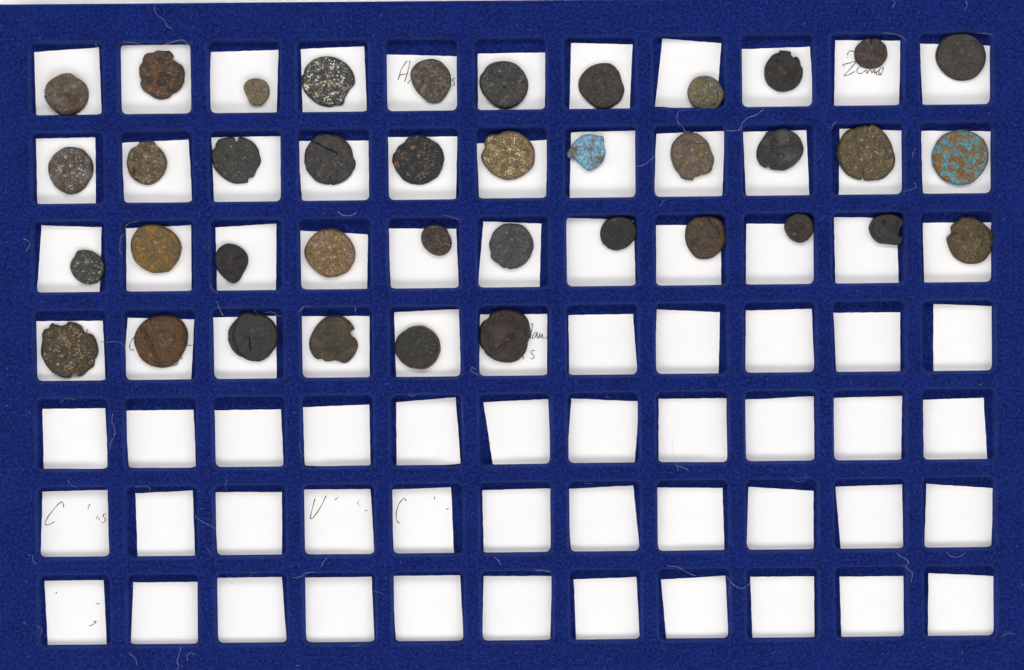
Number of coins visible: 39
